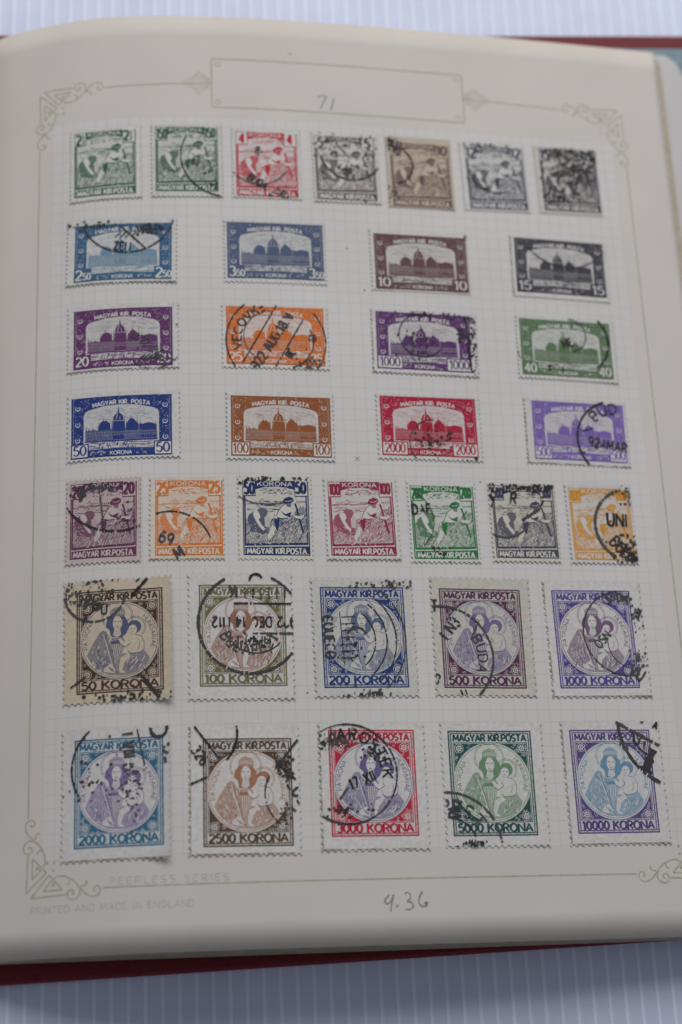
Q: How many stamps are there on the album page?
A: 36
